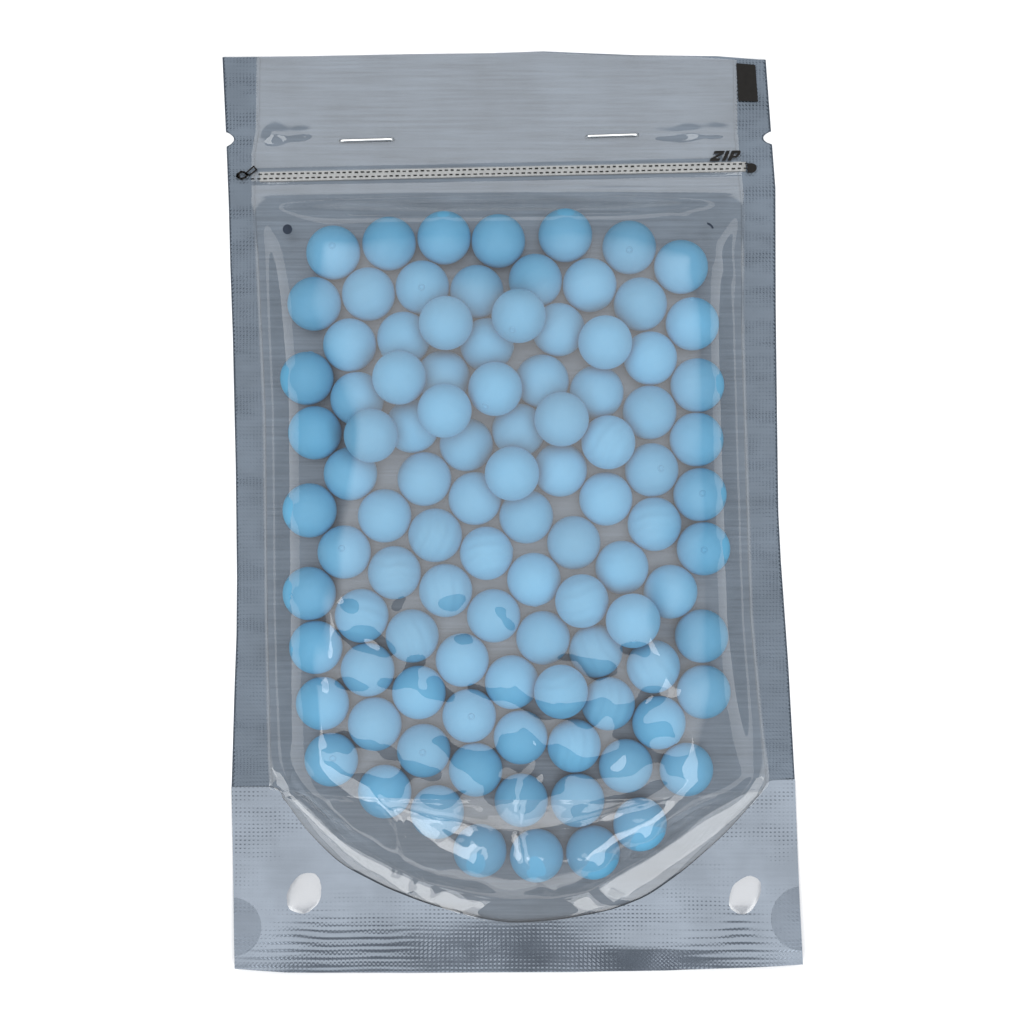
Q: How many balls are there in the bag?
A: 100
